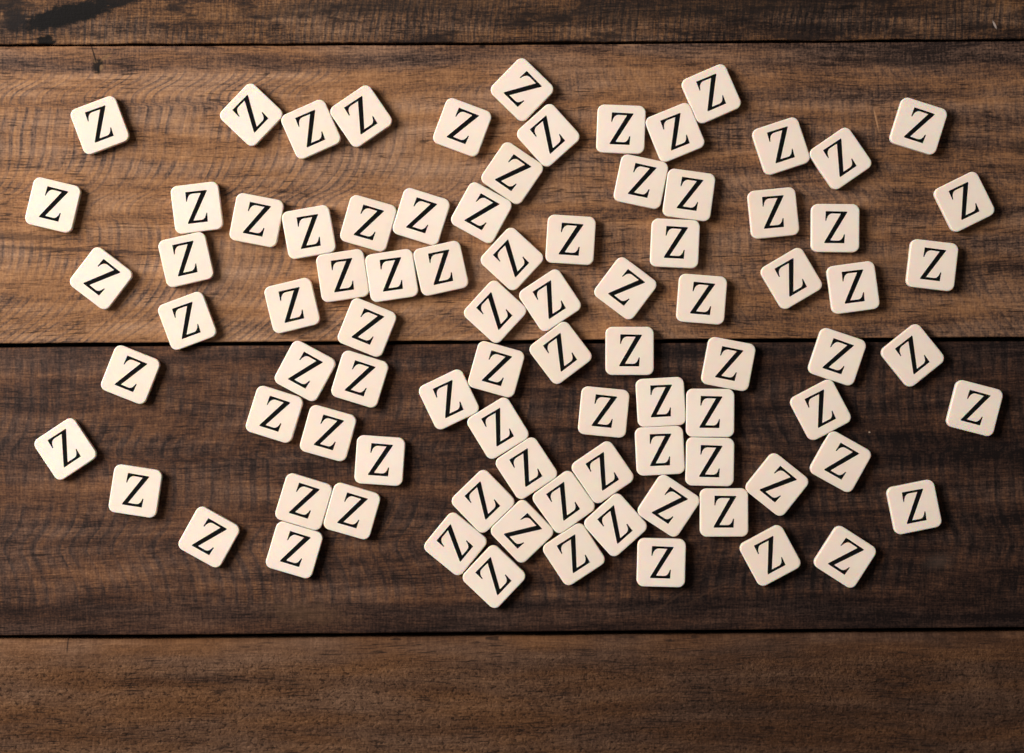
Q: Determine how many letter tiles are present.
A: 88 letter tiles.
